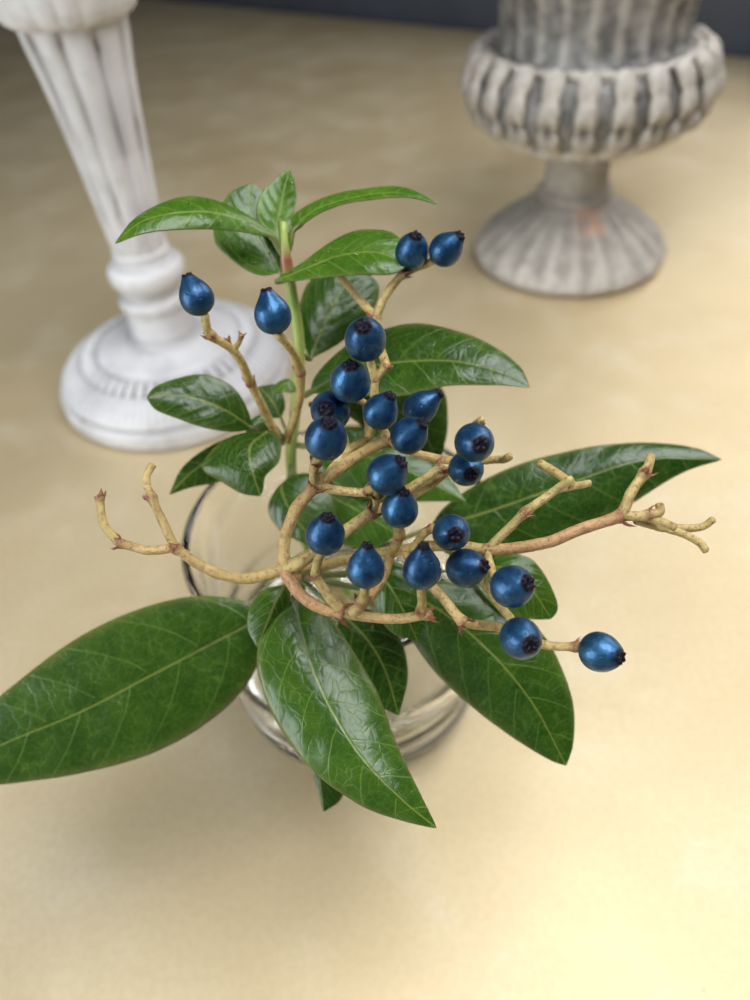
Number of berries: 23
